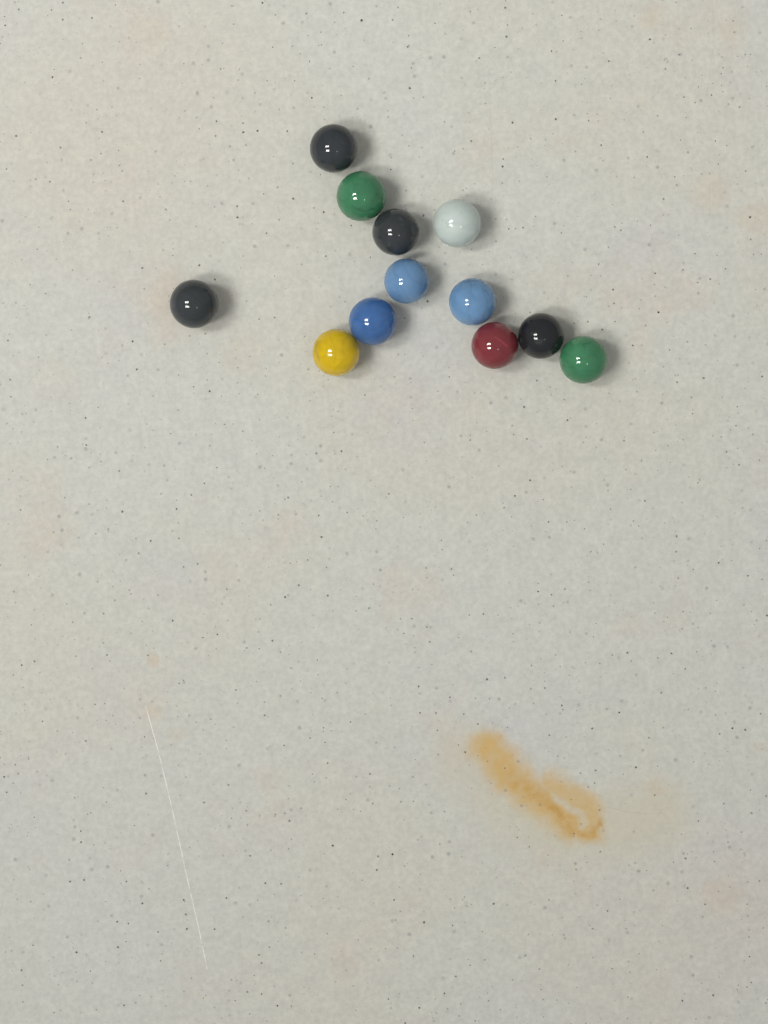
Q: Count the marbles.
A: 12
